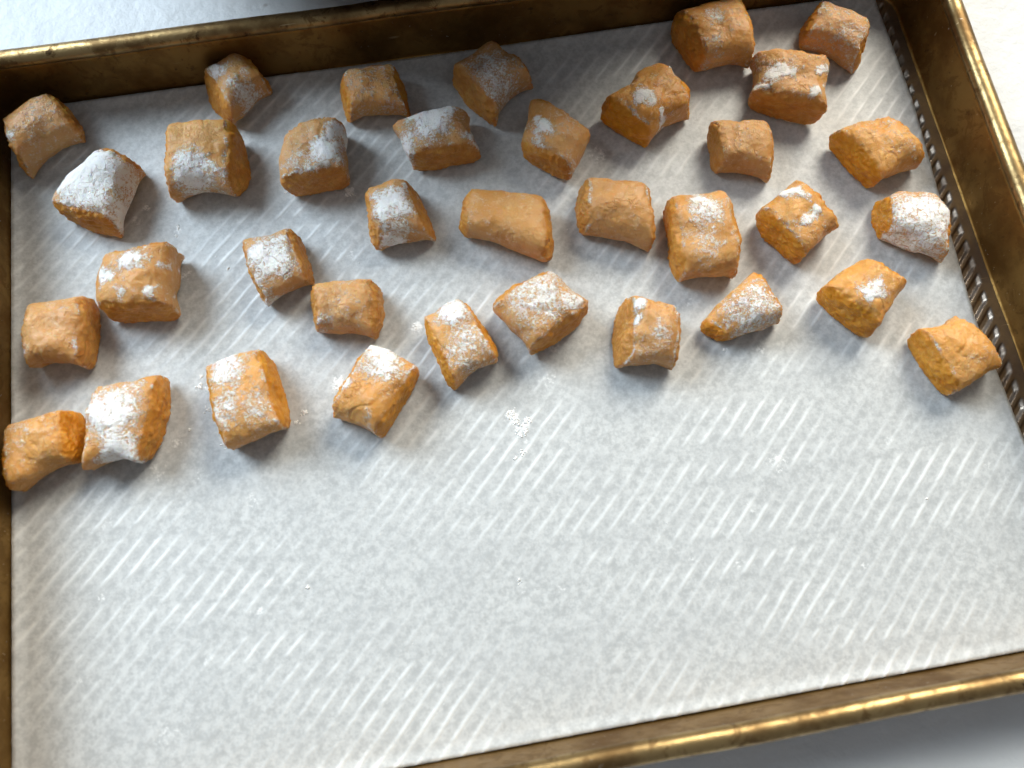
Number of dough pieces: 35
